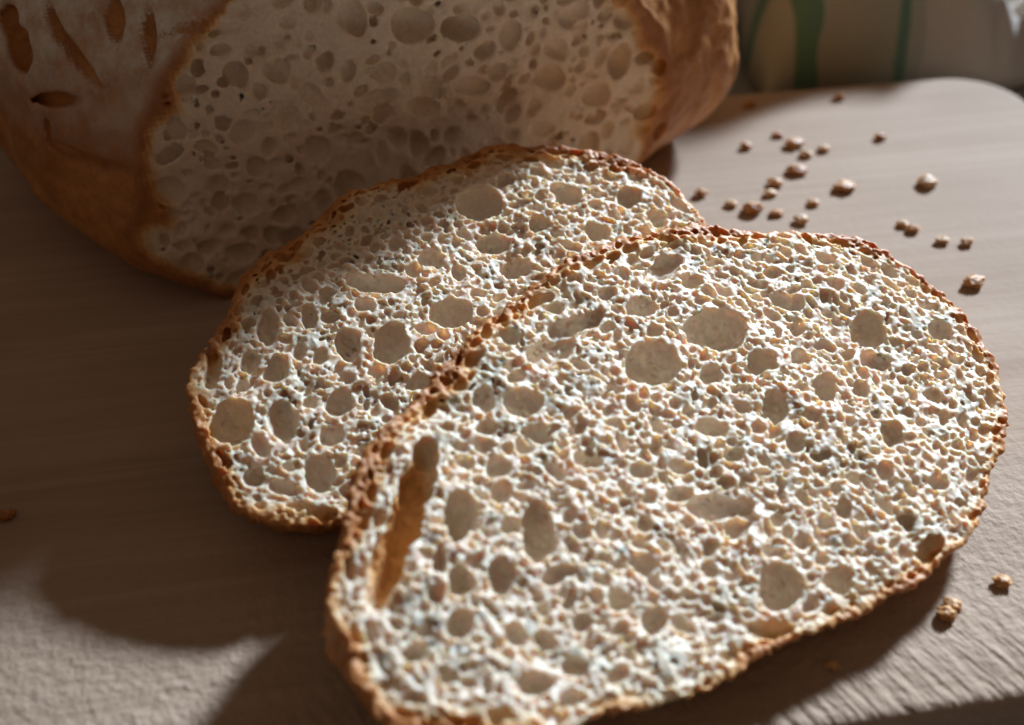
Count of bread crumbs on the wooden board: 29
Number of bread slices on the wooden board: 2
